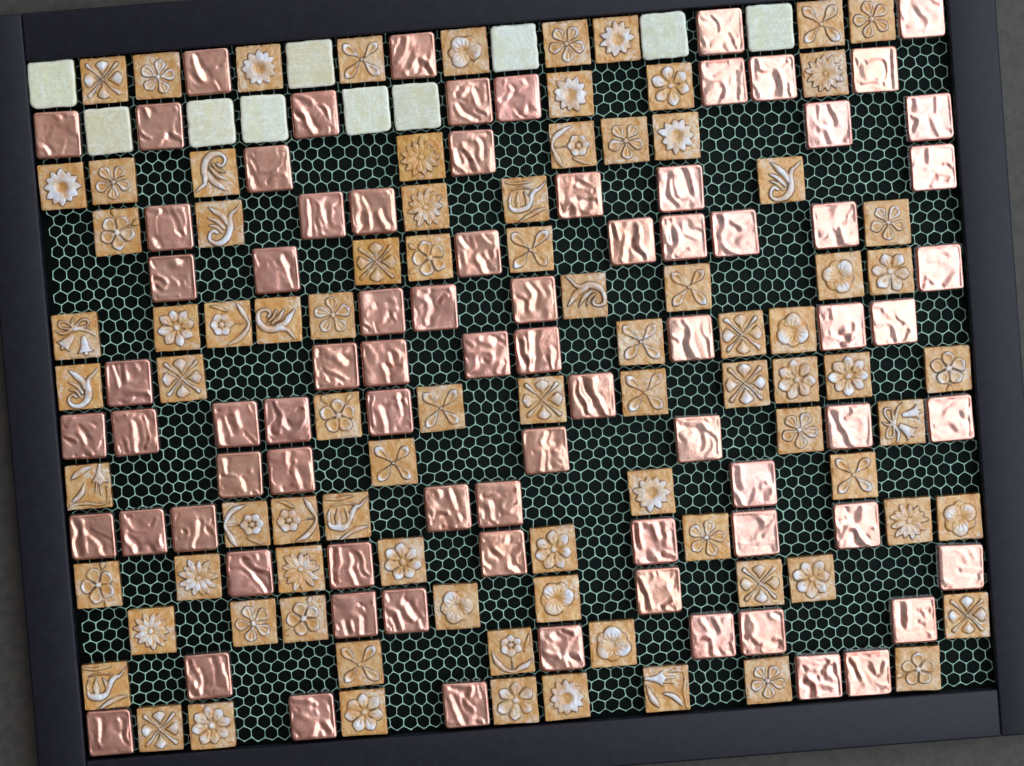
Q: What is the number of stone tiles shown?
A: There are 10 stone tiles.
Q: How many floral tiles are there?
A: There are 87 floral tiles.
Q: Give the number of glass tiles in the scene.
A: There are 79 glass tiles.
